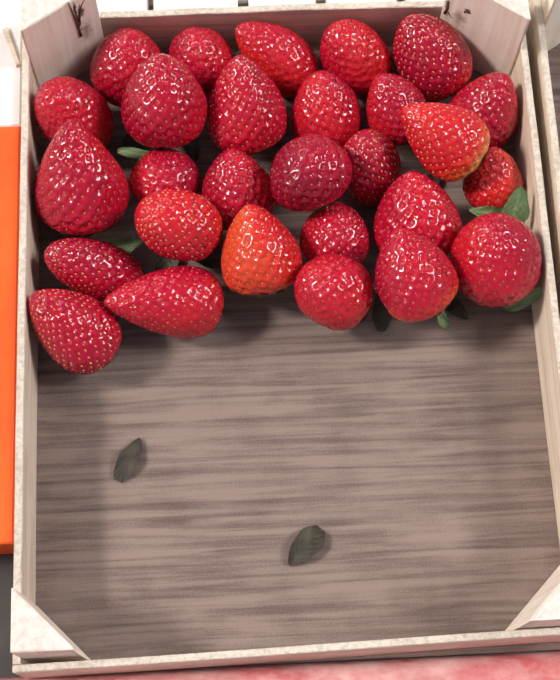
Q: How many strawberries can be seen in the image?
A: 28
